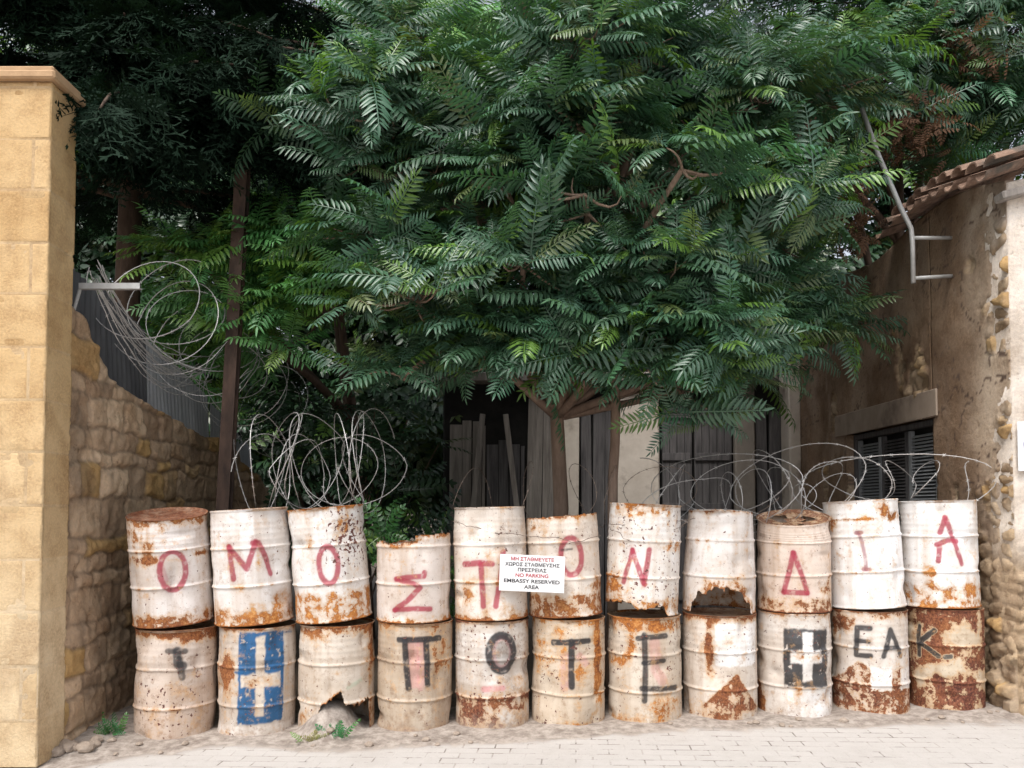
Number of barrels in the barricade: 22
